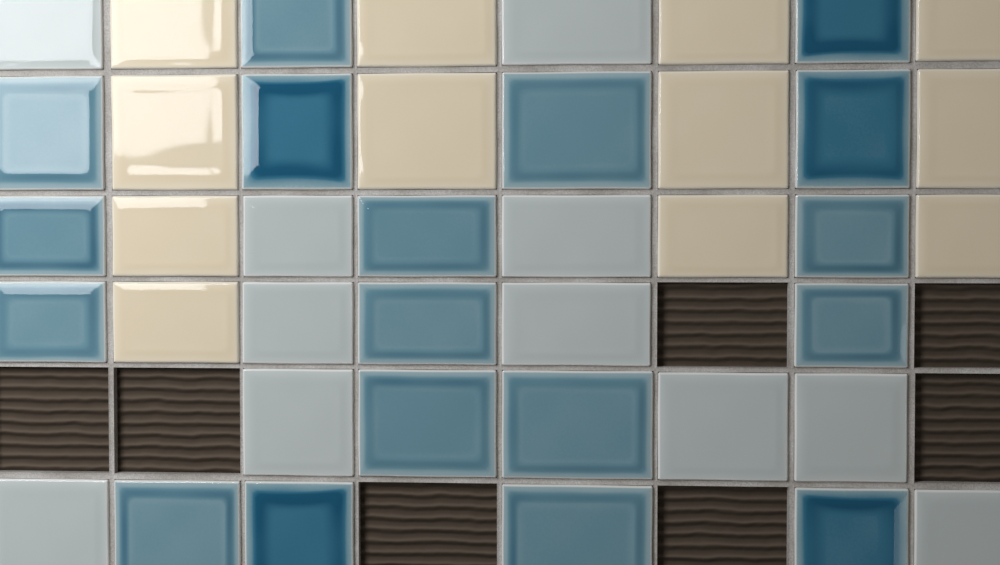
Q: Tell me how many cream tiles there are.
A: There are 12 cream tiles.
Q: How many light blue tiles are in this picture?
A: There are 13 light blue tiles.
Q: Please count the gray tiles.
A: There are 11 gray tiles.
